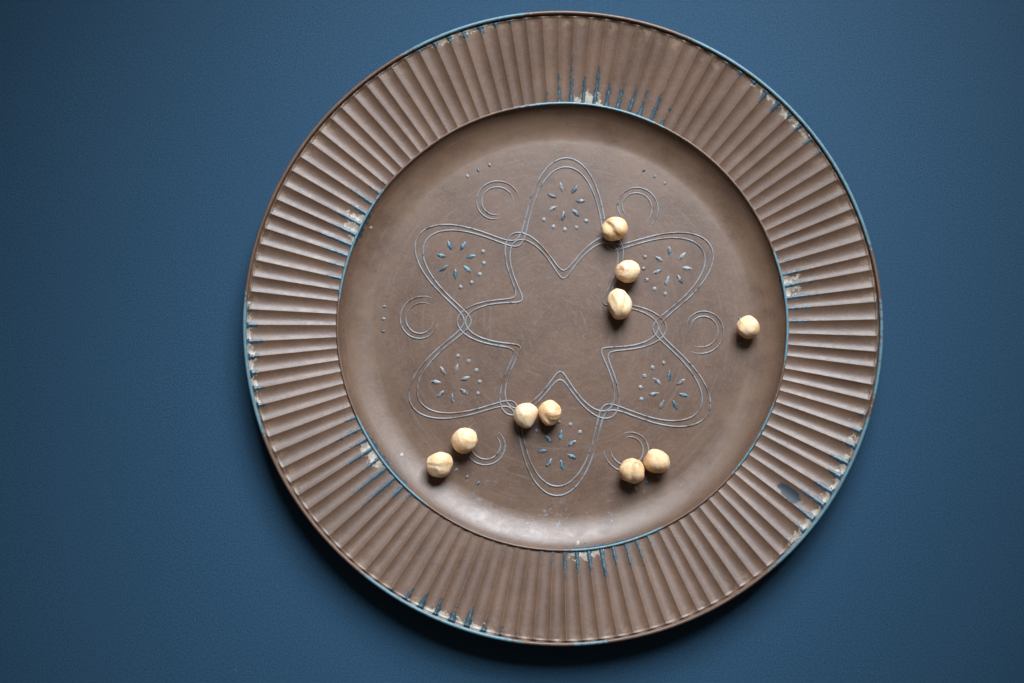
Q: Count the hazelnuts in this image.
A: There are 10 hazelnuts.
